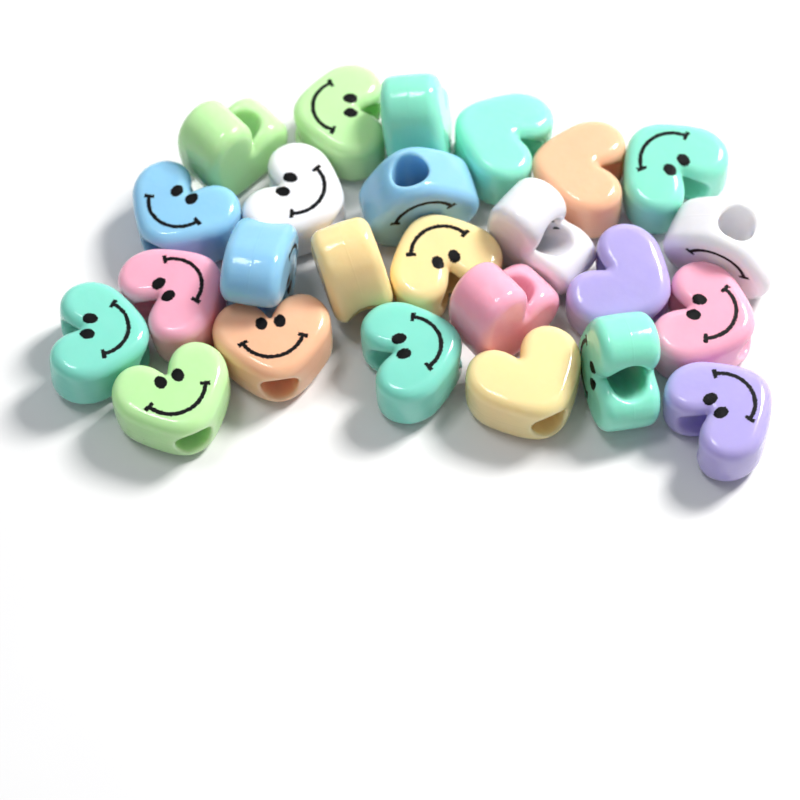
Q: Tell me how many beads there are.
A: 25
